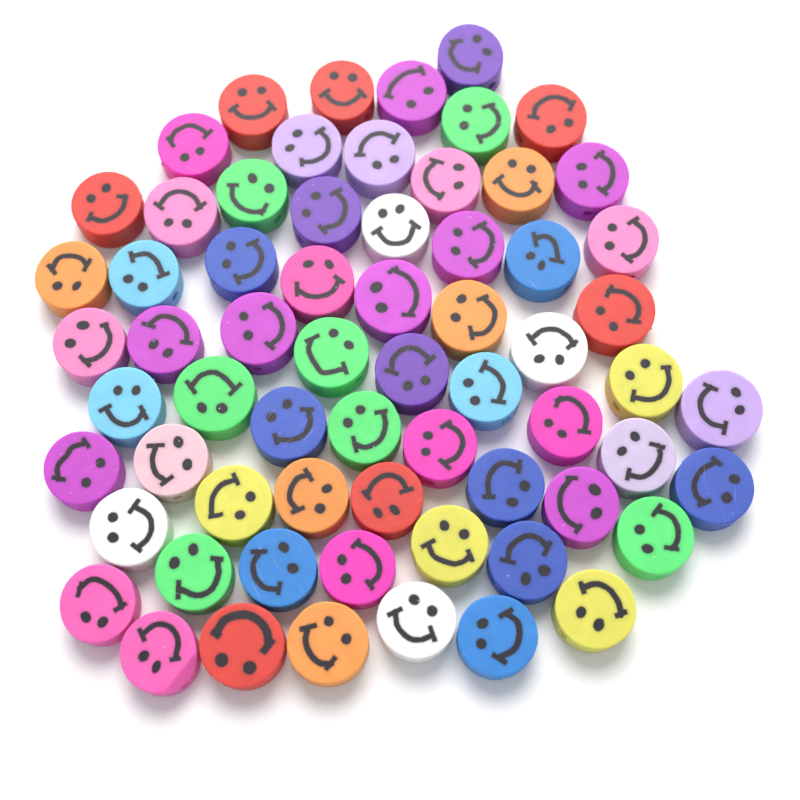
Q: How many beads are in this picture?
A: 65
